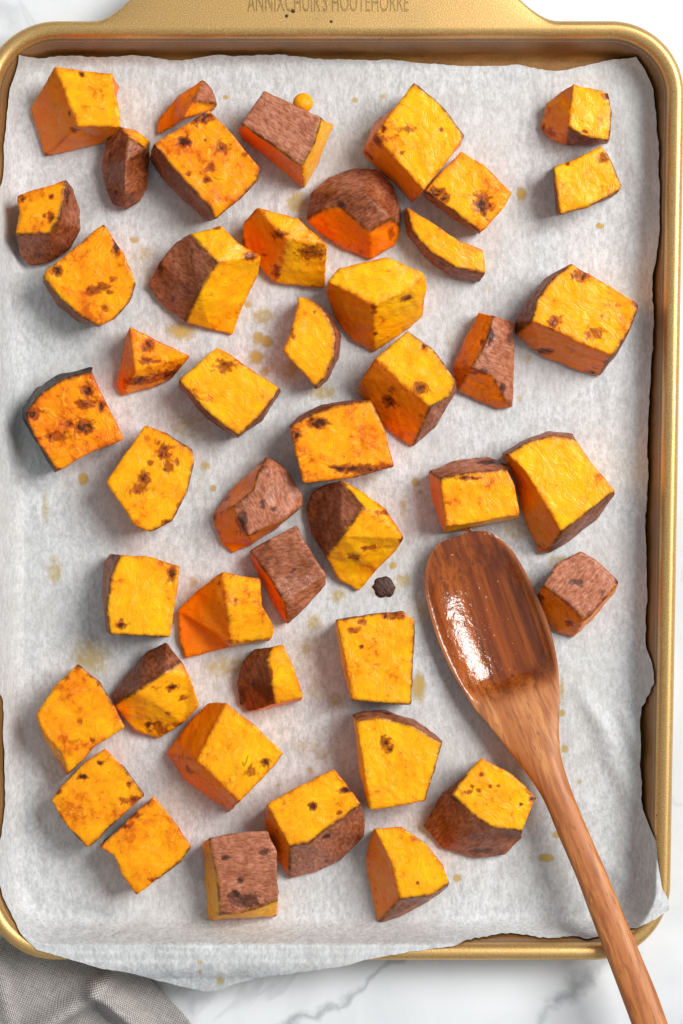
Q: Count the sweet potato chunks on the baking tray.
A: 45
